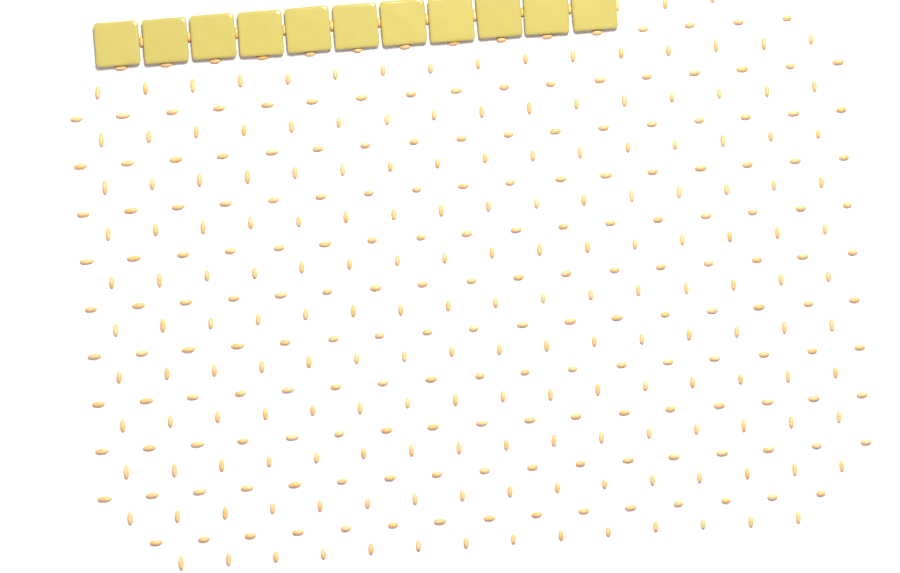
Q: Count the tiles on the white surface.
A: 11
